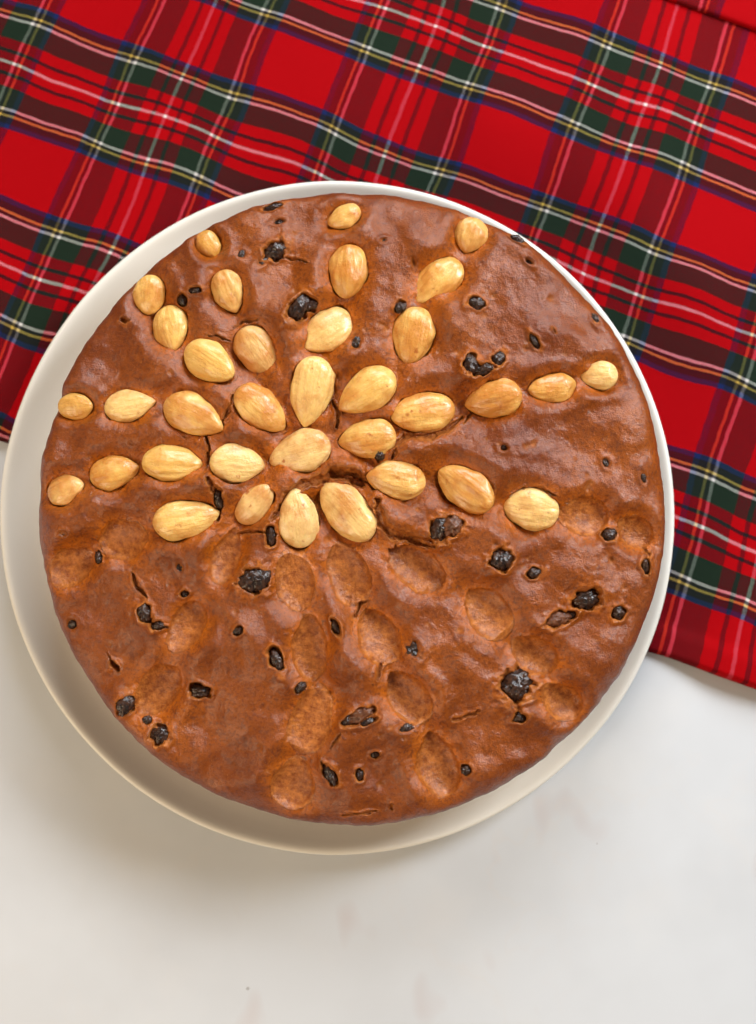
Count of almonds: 35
